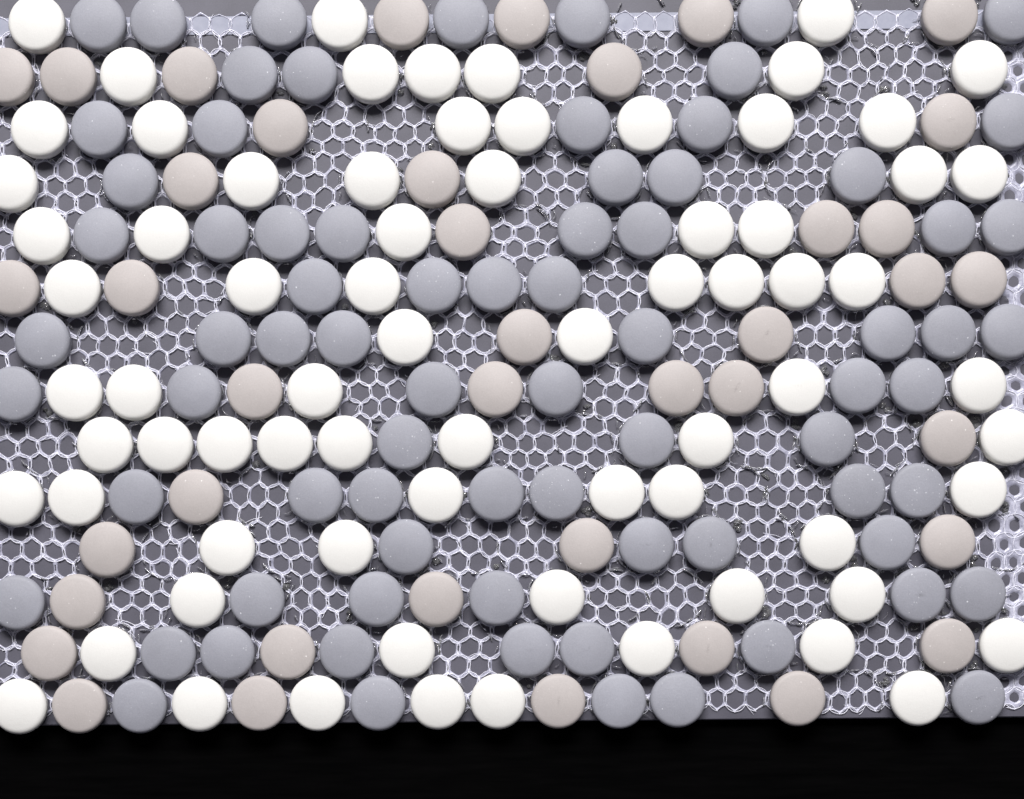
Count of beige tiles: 40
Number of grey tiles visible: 76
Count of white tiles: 73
